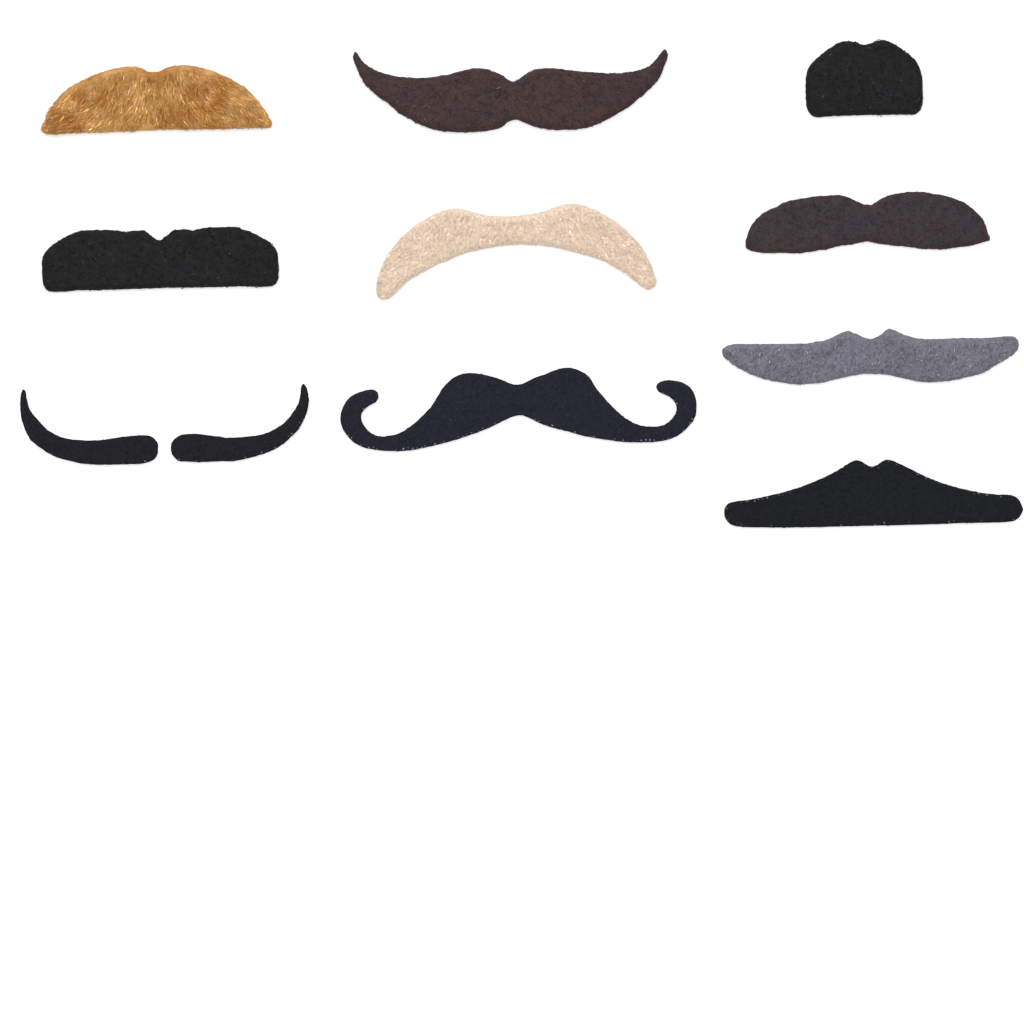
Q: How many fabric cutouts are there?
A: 11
